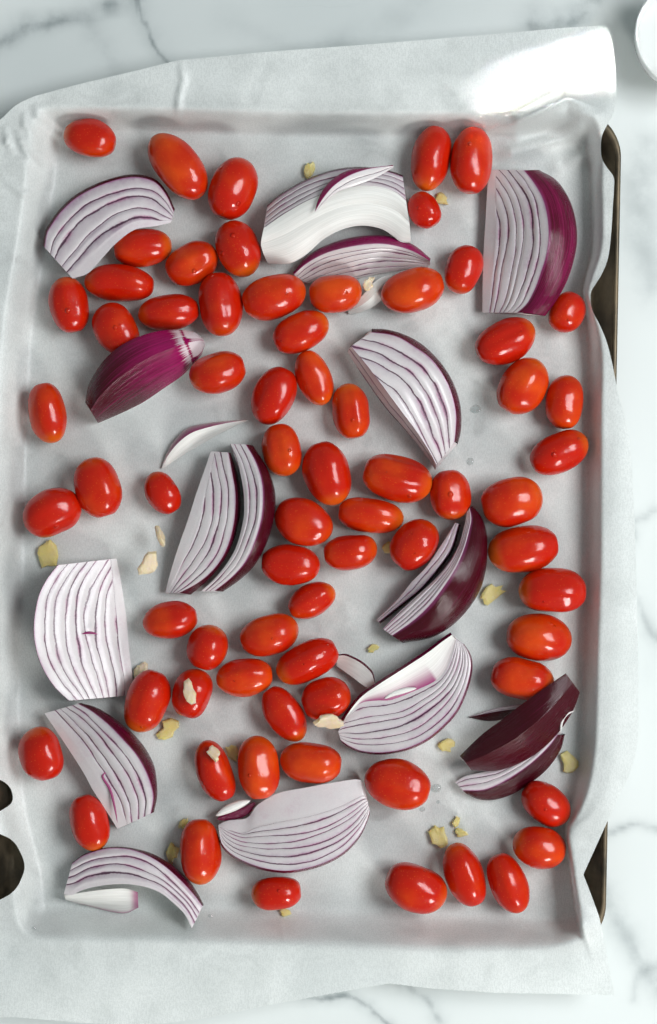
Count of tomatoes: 69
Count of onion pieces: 22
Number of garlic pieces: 23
